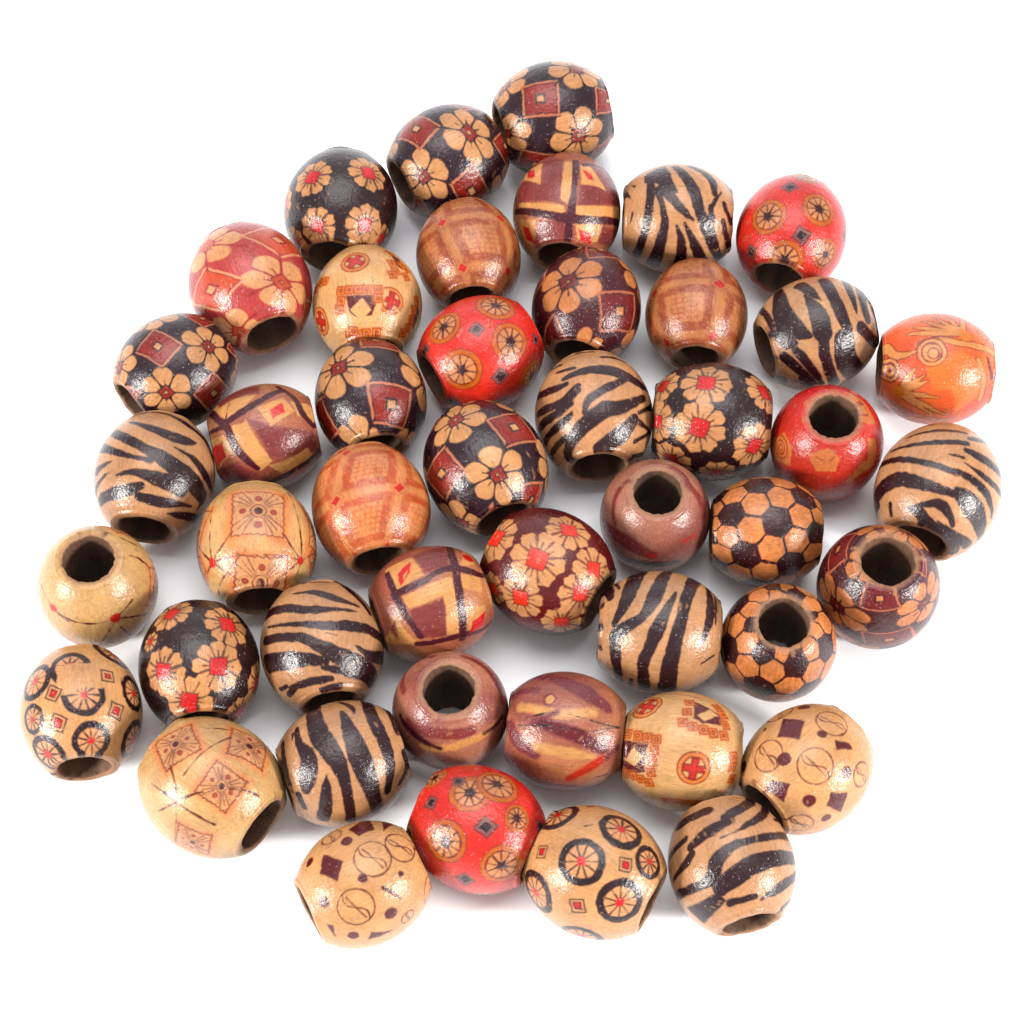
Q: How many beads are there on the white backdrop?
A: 46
